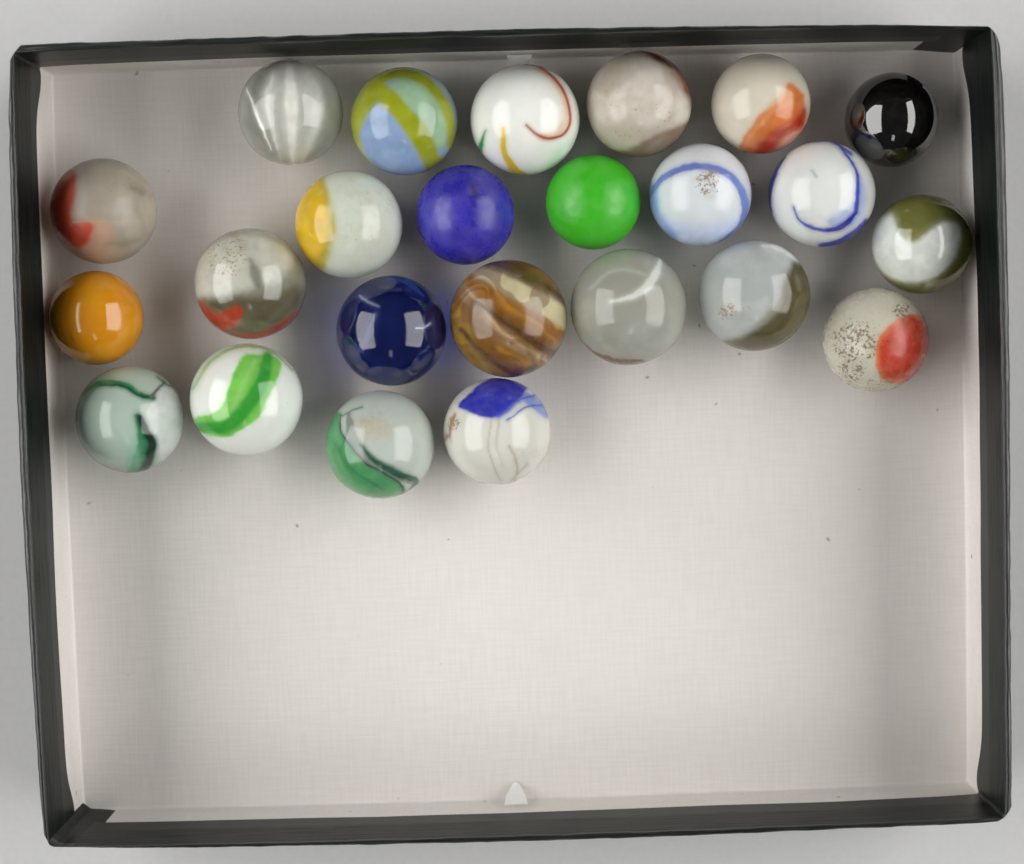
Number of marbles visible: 24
